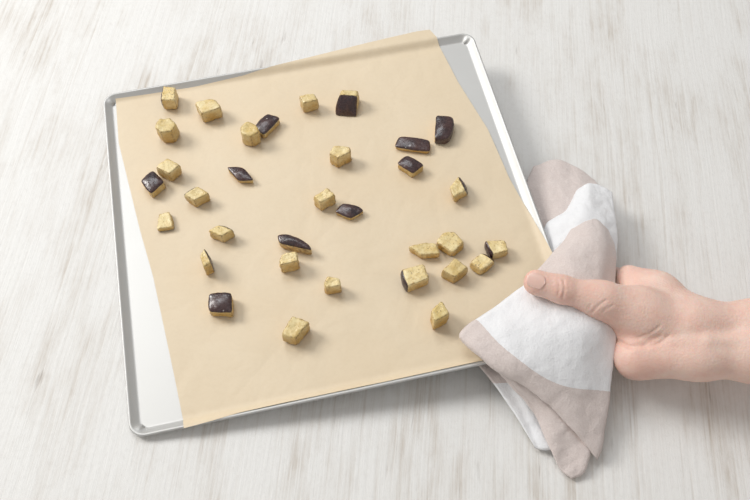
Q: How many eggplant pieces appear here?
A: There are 33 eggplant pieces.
